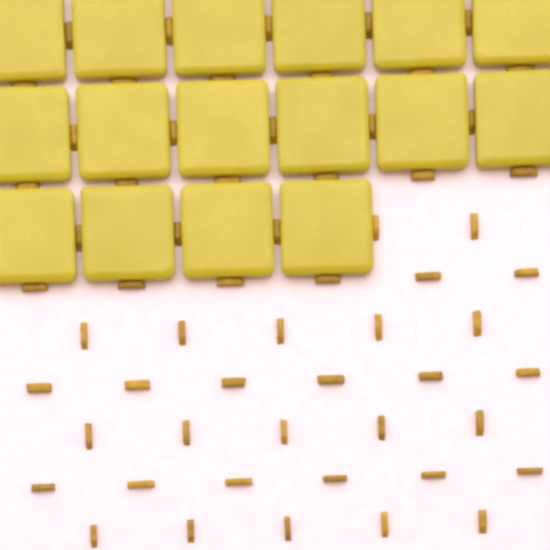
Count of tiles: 16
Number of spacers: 60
